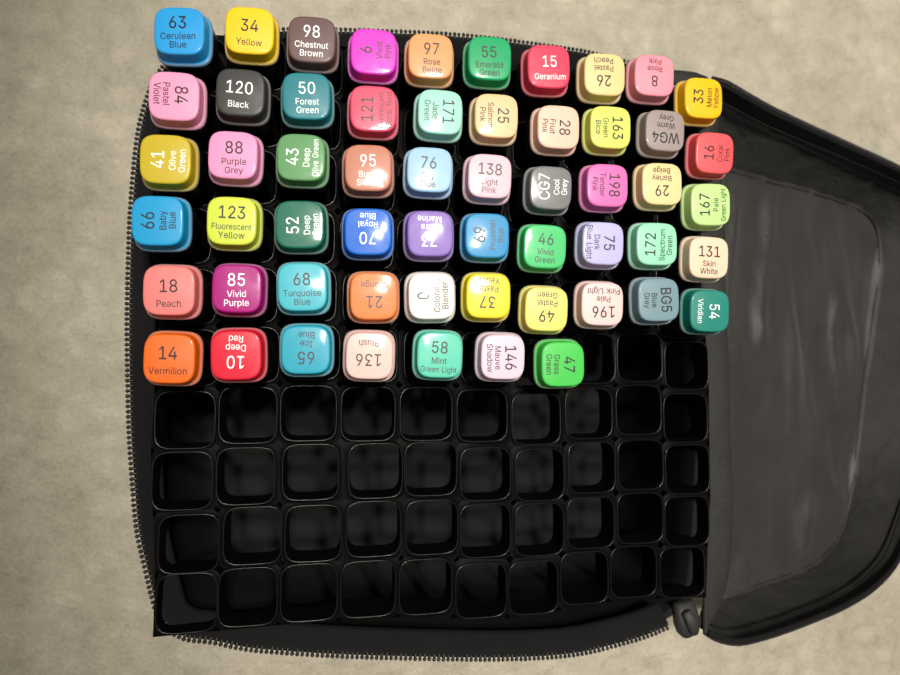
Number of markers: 57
